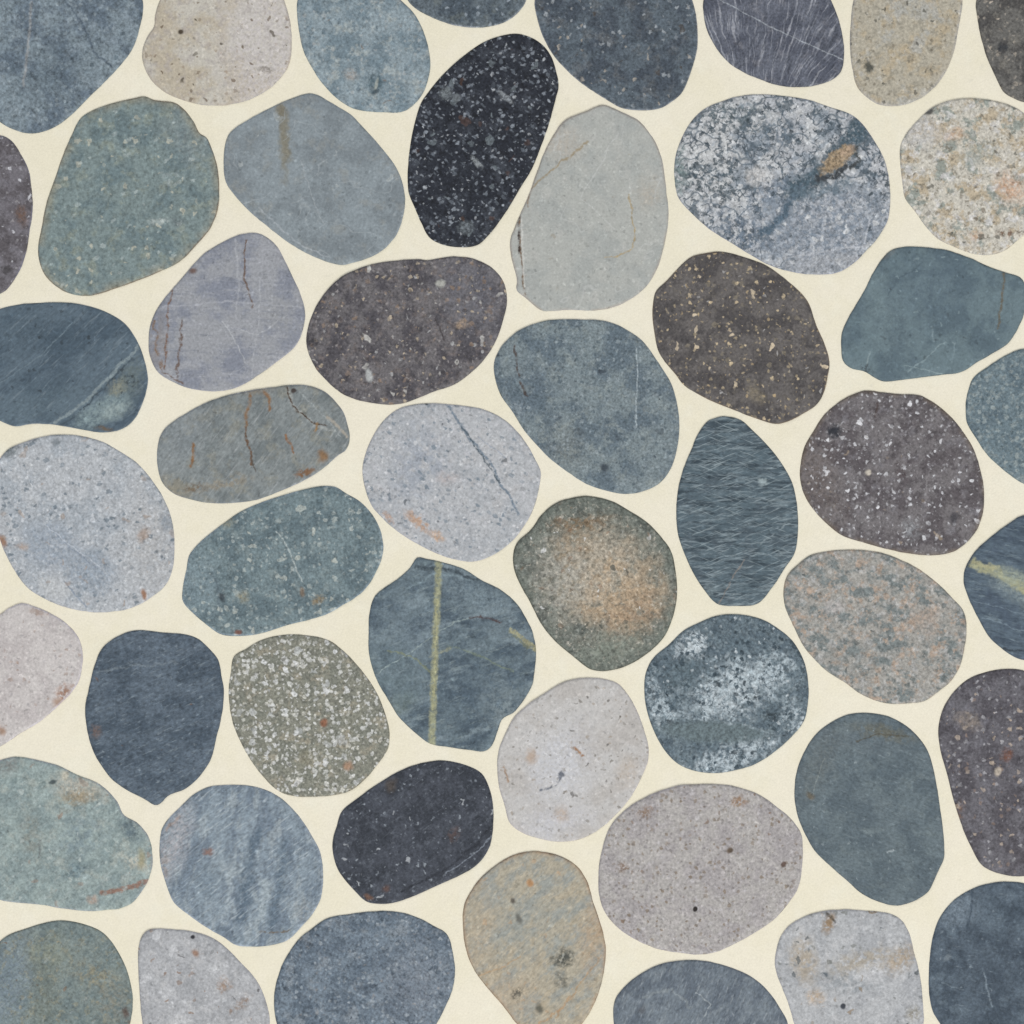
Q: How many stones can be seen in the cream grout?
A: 50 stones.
